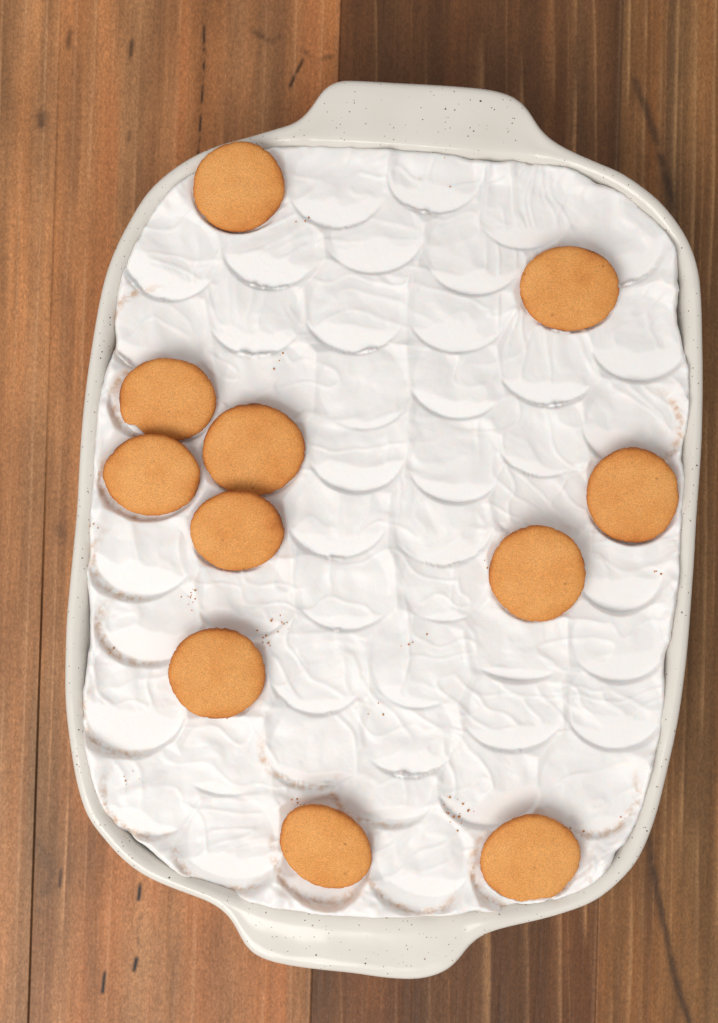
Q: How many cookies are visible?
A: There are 11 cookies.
